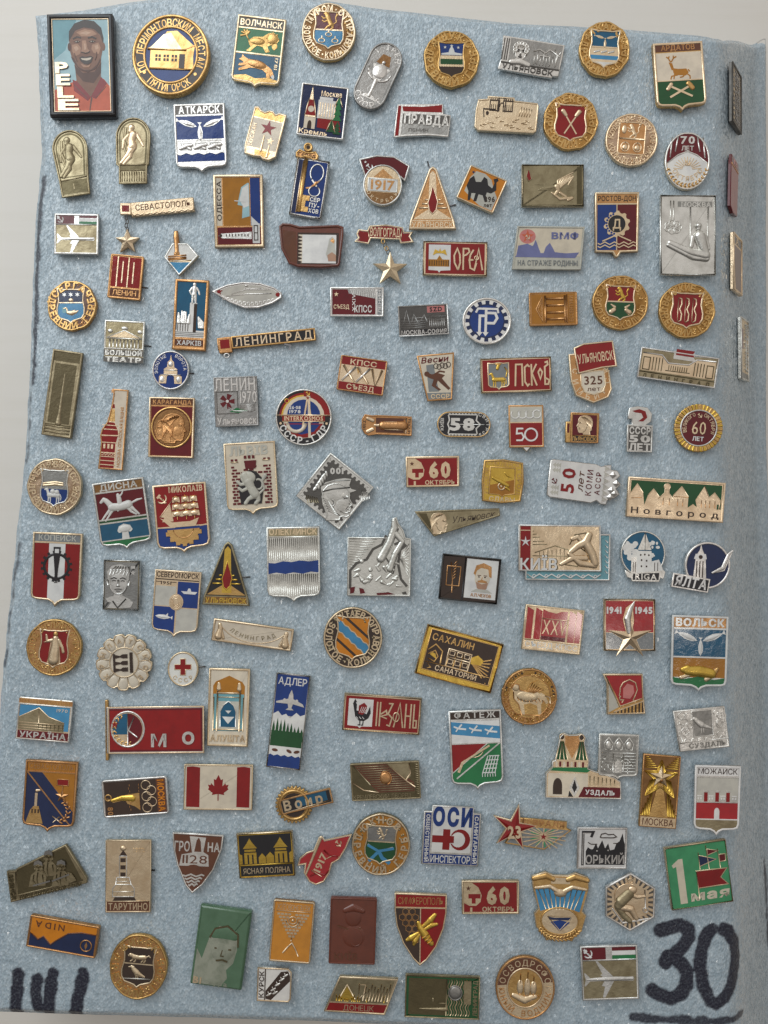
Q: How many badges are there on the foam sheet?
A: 138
